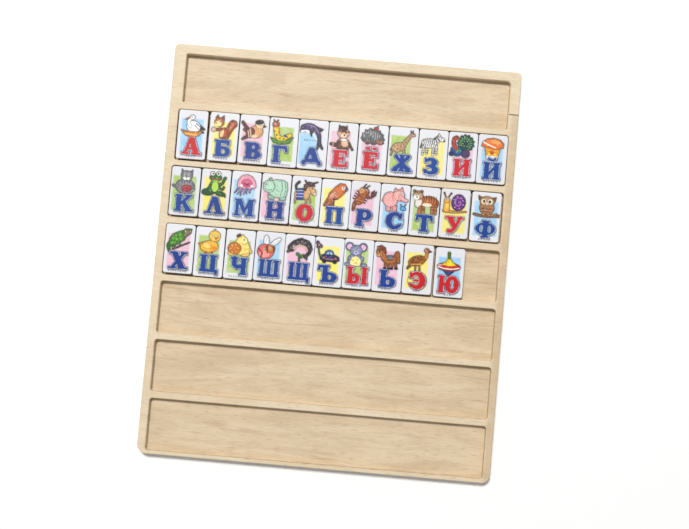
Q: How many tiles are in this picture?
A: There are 32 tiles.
